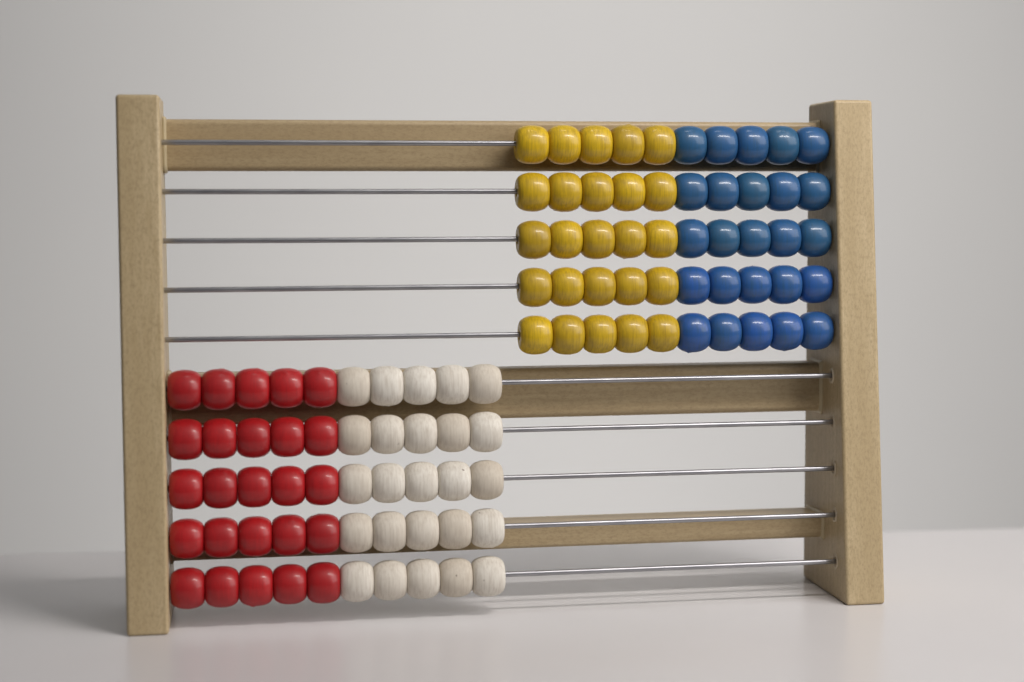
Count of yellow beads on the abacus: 25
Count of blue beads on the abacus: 25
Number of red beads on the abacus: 25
